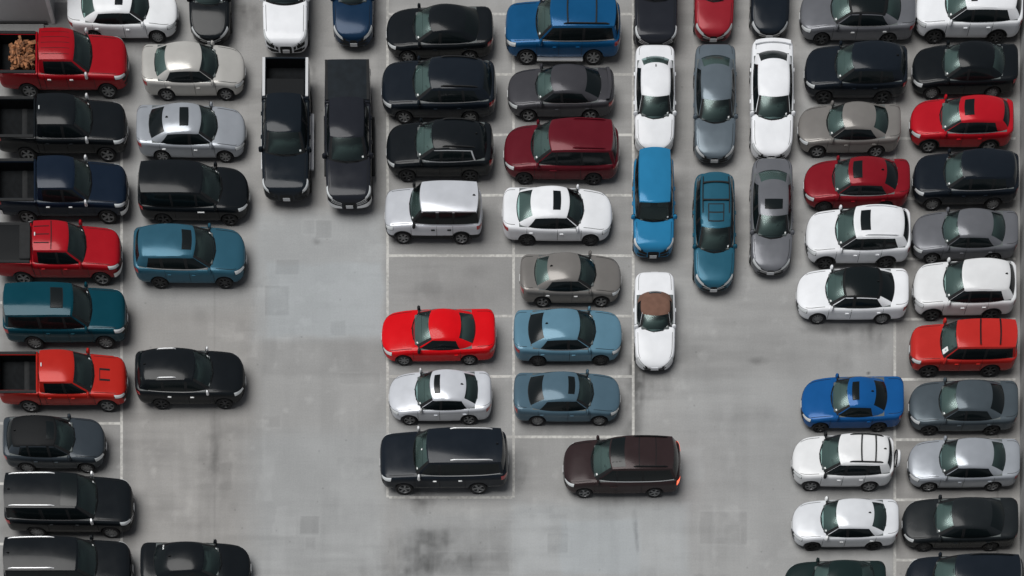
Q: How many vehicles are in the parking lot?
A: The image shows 67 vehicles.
